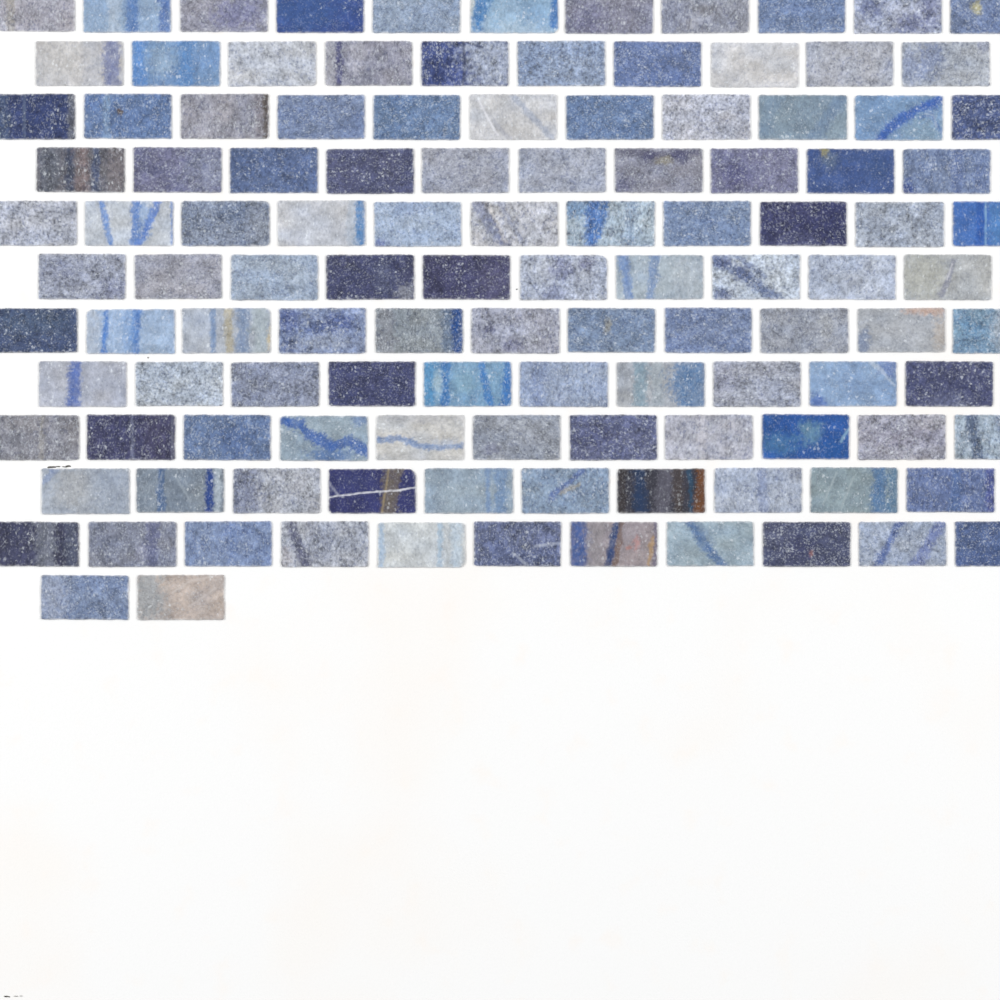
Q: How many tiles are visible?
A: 118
